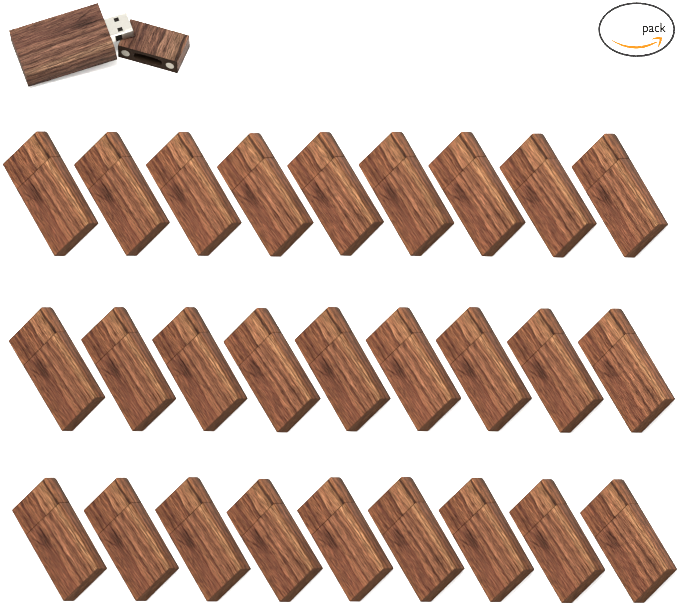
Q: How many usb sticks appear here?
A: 28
